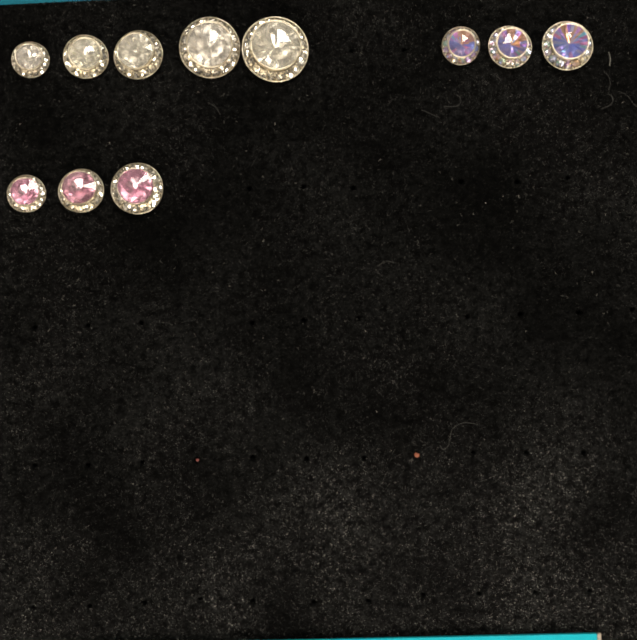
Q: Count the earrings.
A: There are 11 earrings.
